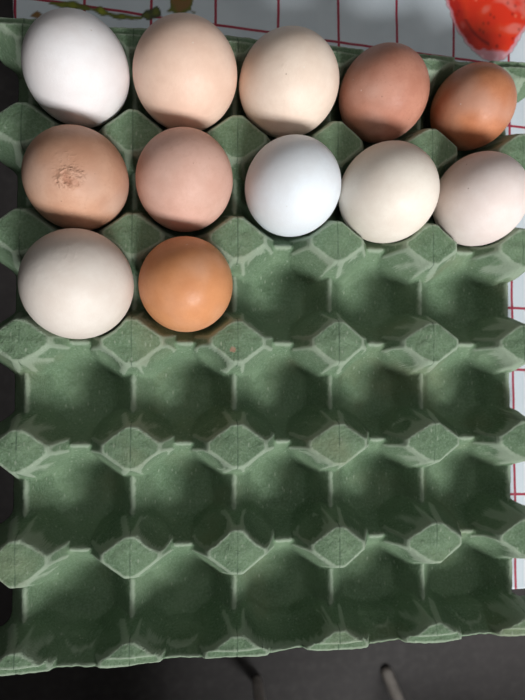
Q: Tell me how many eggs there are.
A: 12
